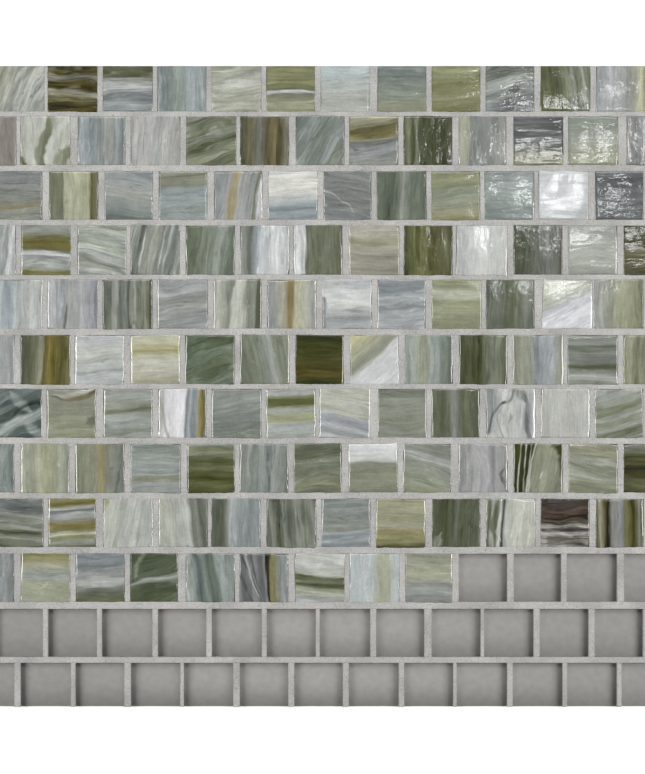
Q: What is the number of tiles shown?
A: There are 121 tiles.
